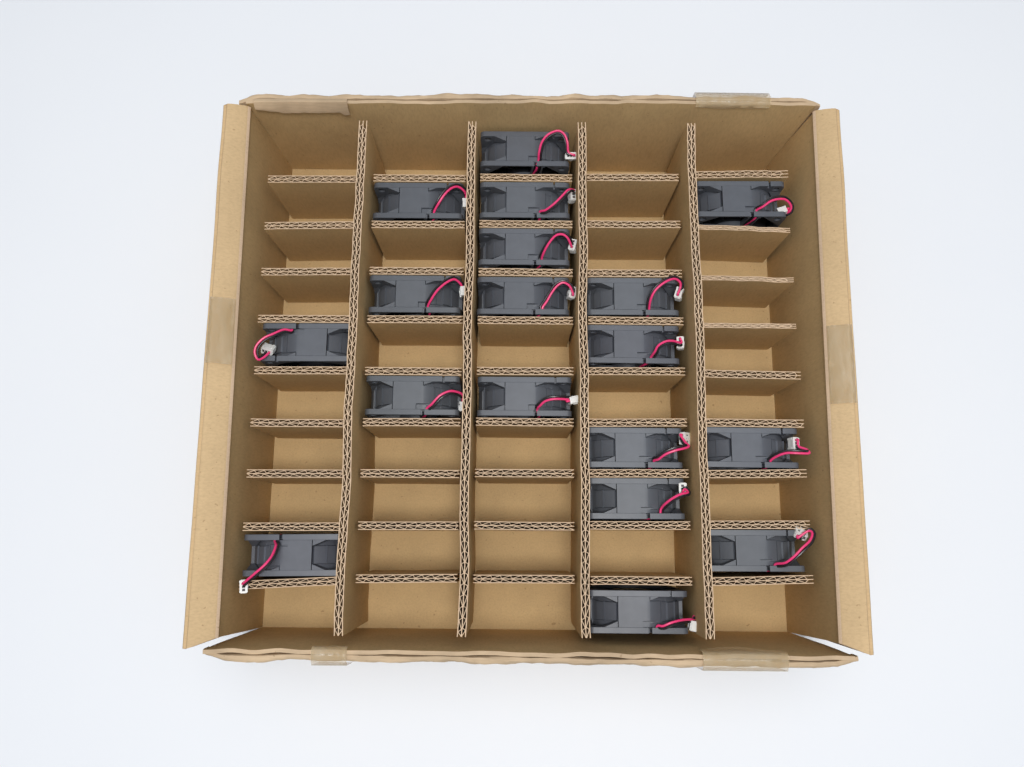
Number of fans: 18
